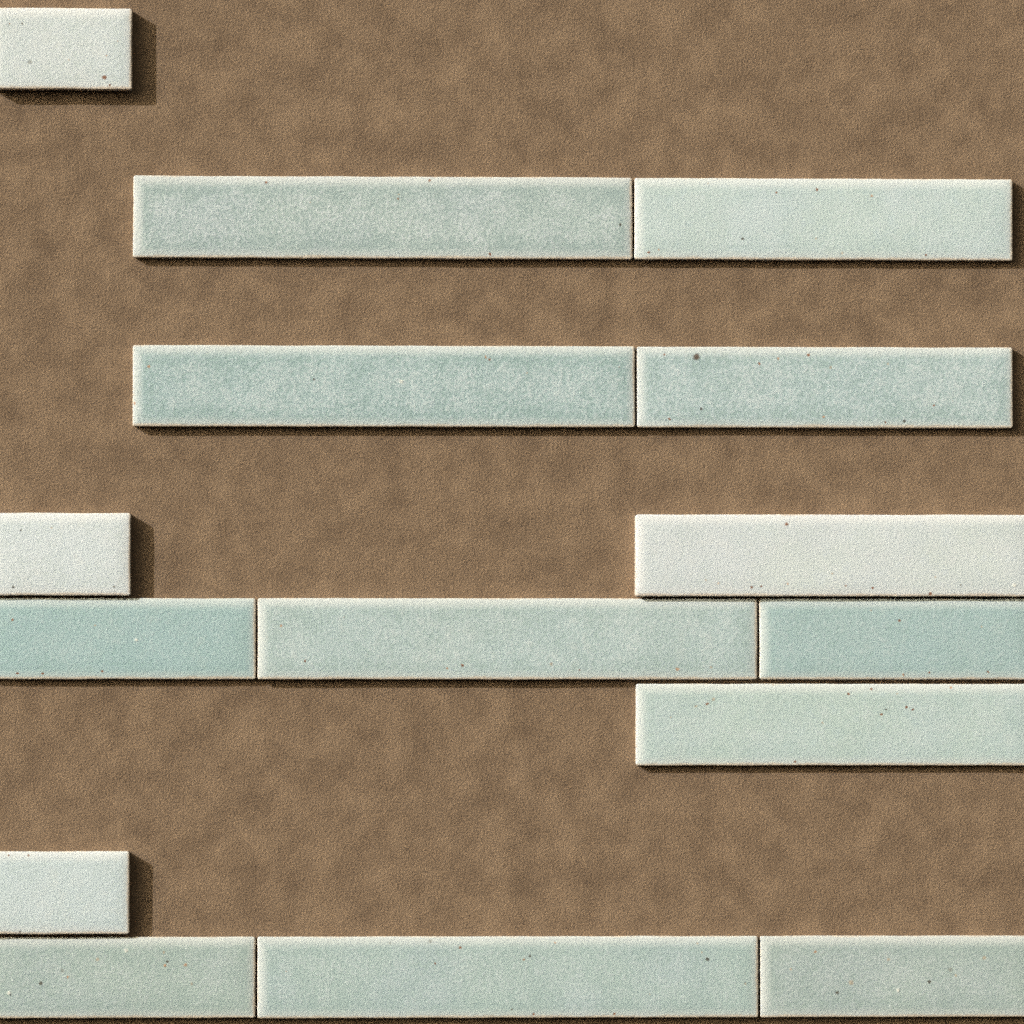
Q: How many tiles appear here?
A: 15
